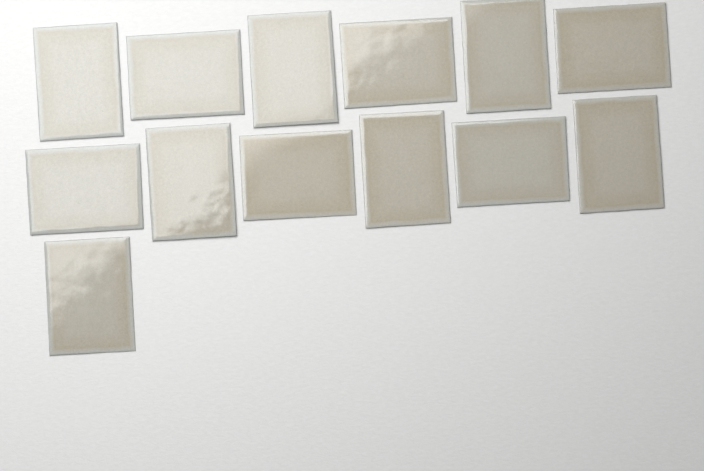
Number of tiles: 13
